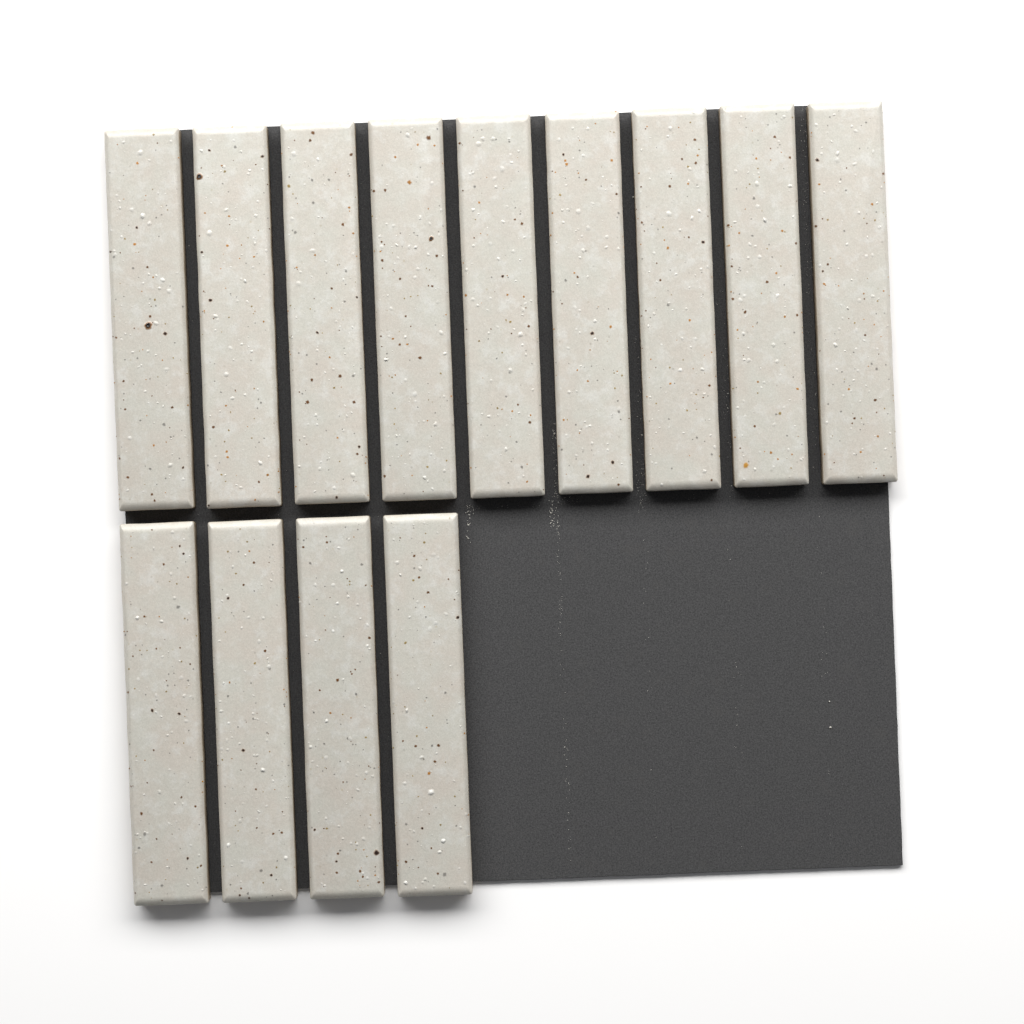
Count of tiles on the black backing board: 13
